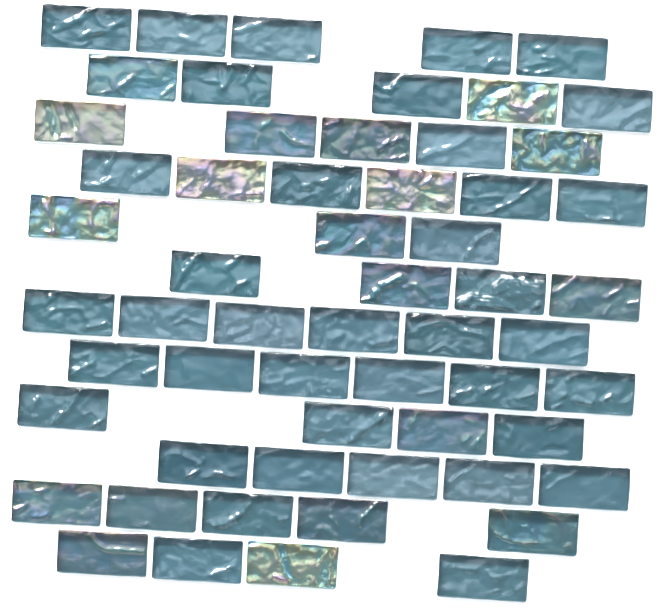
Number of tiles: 58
